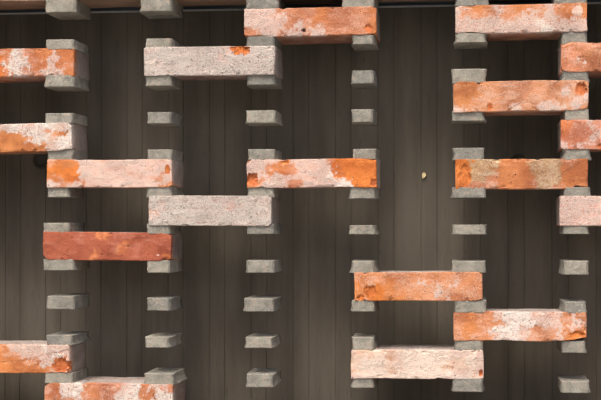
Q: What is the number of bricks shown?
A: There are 19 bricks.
